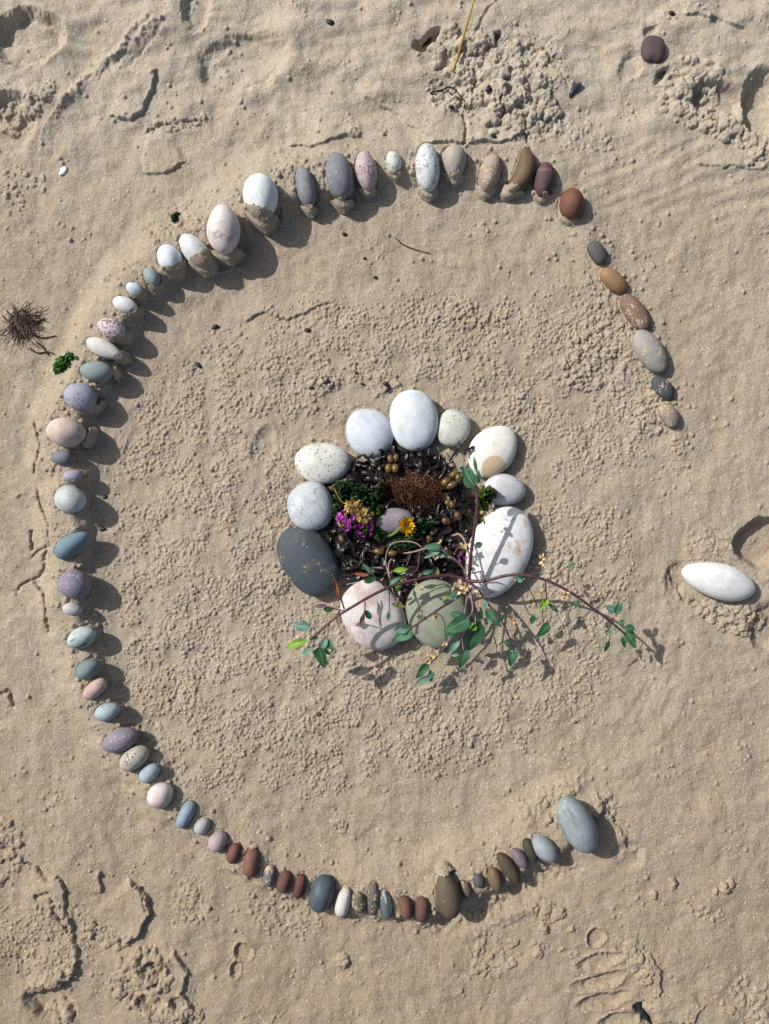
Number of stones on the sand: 80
